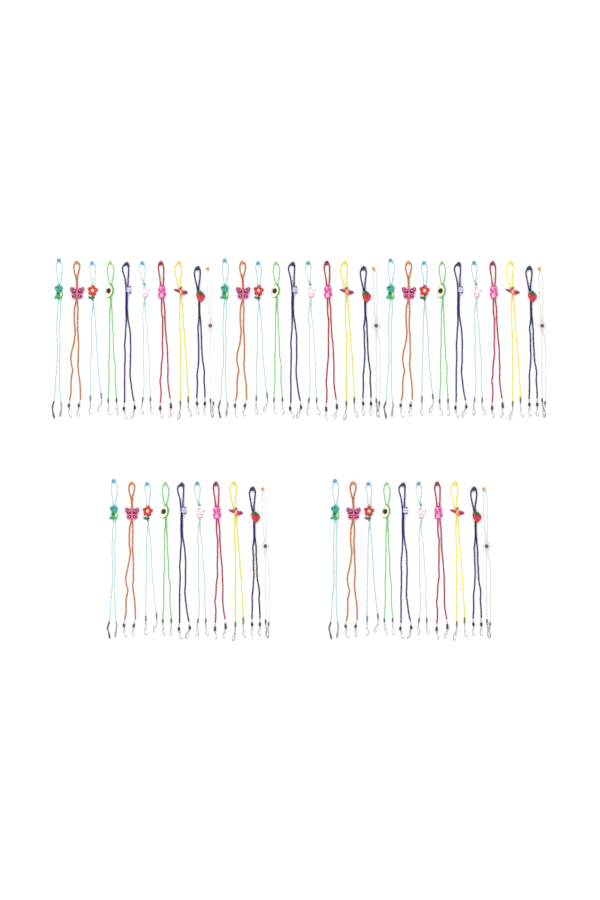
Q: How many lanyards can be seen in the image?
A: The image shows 50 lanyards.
